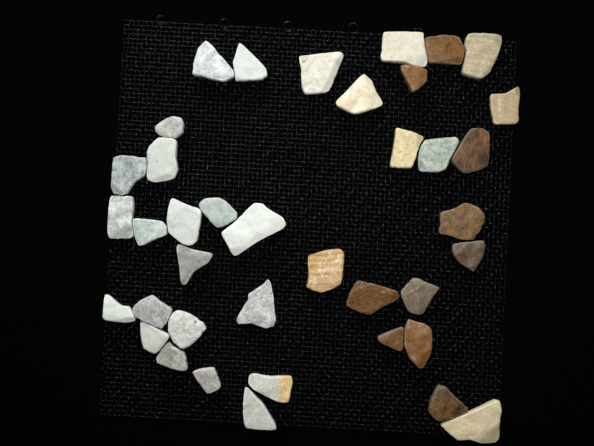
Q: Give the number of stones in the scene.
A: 39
